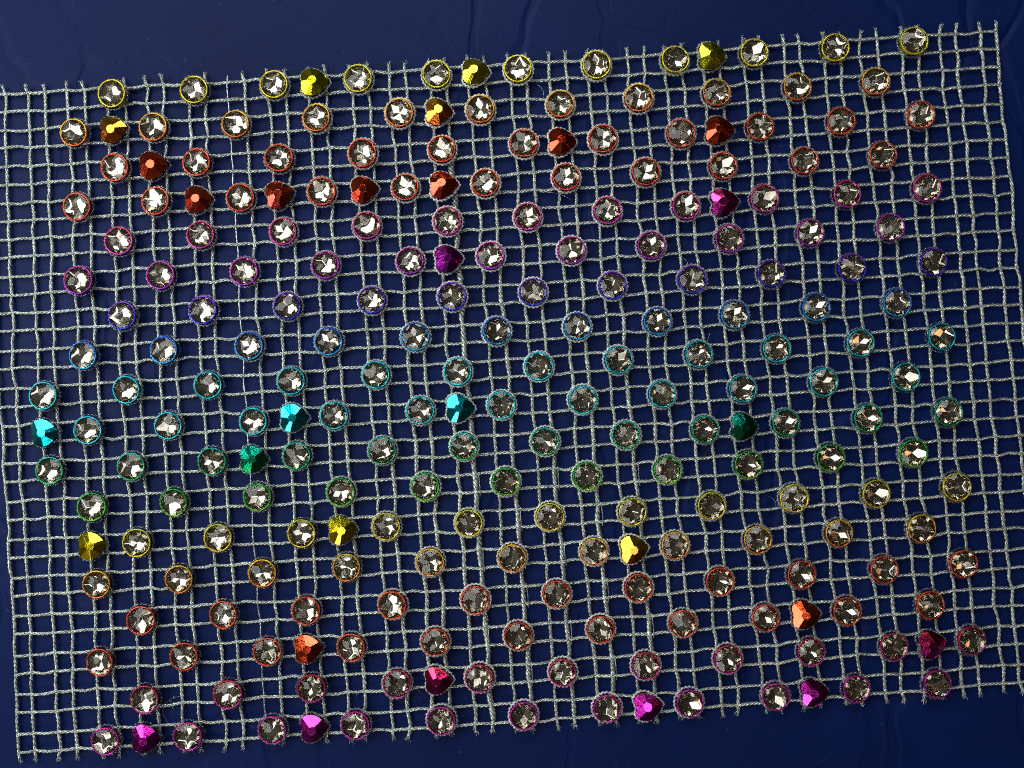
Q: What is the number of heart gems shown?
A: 30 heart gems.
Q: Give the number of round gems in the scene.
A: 200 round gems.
